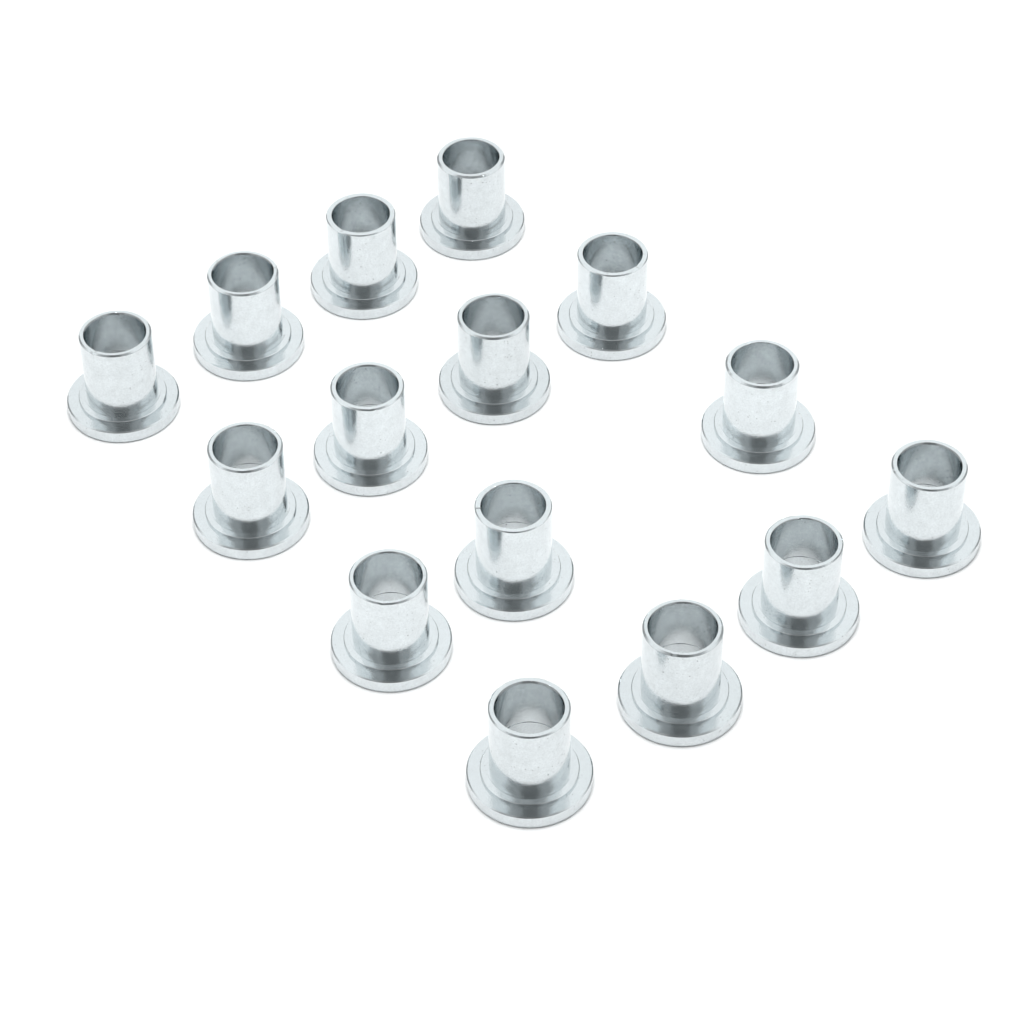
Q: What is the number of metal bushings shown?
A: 15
